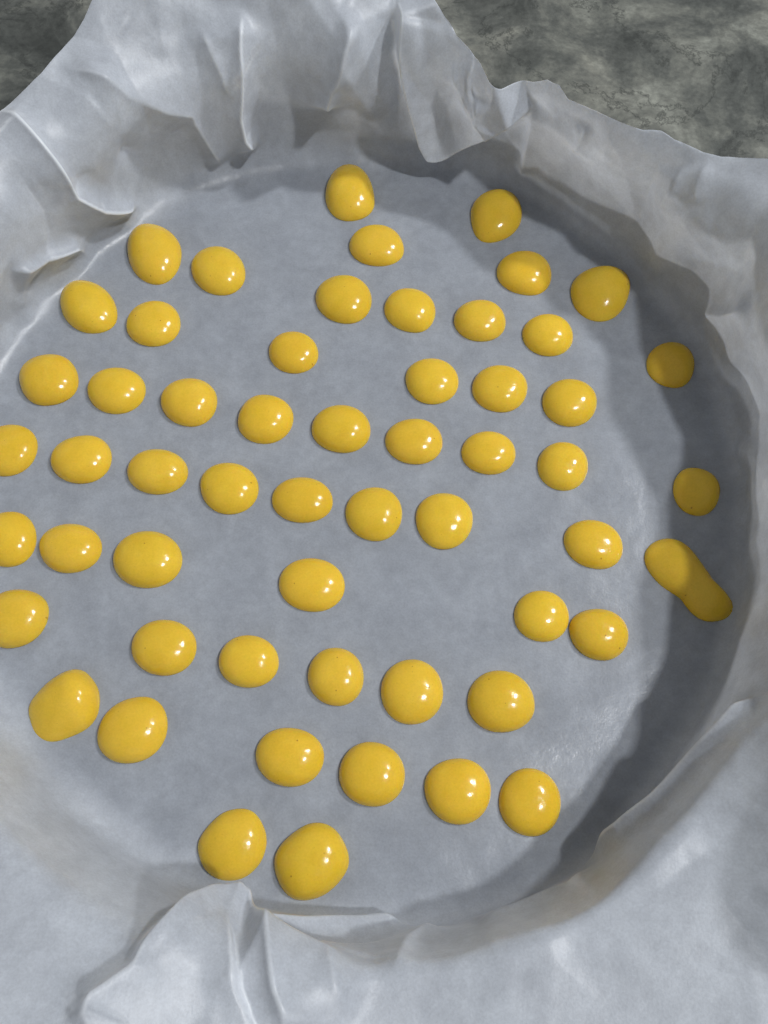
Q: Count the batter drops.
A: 56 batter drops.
